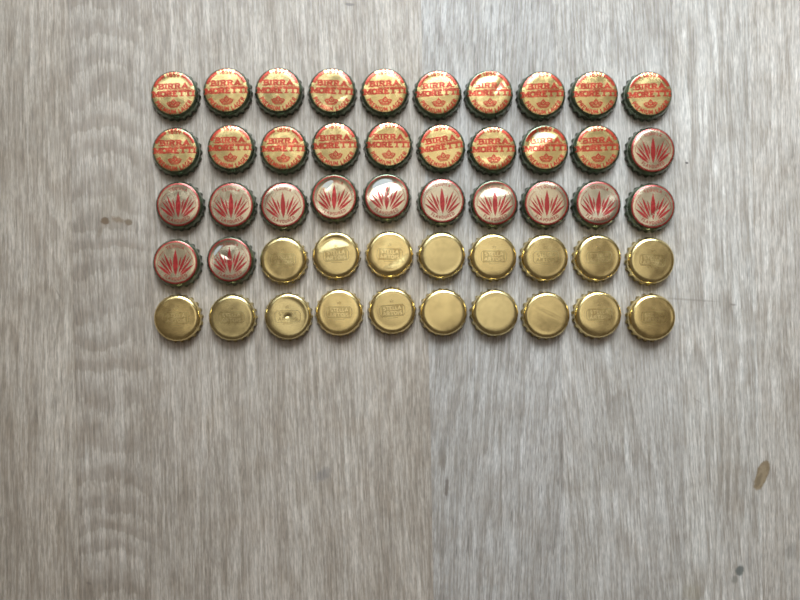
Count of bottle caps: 50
